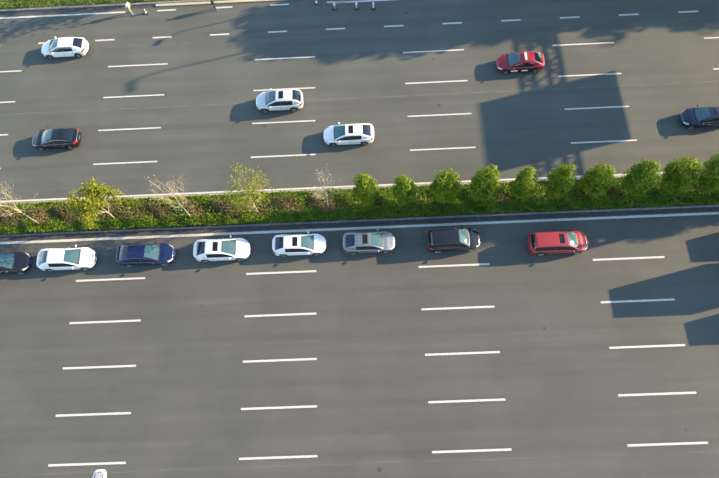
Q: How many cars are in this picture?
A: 14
